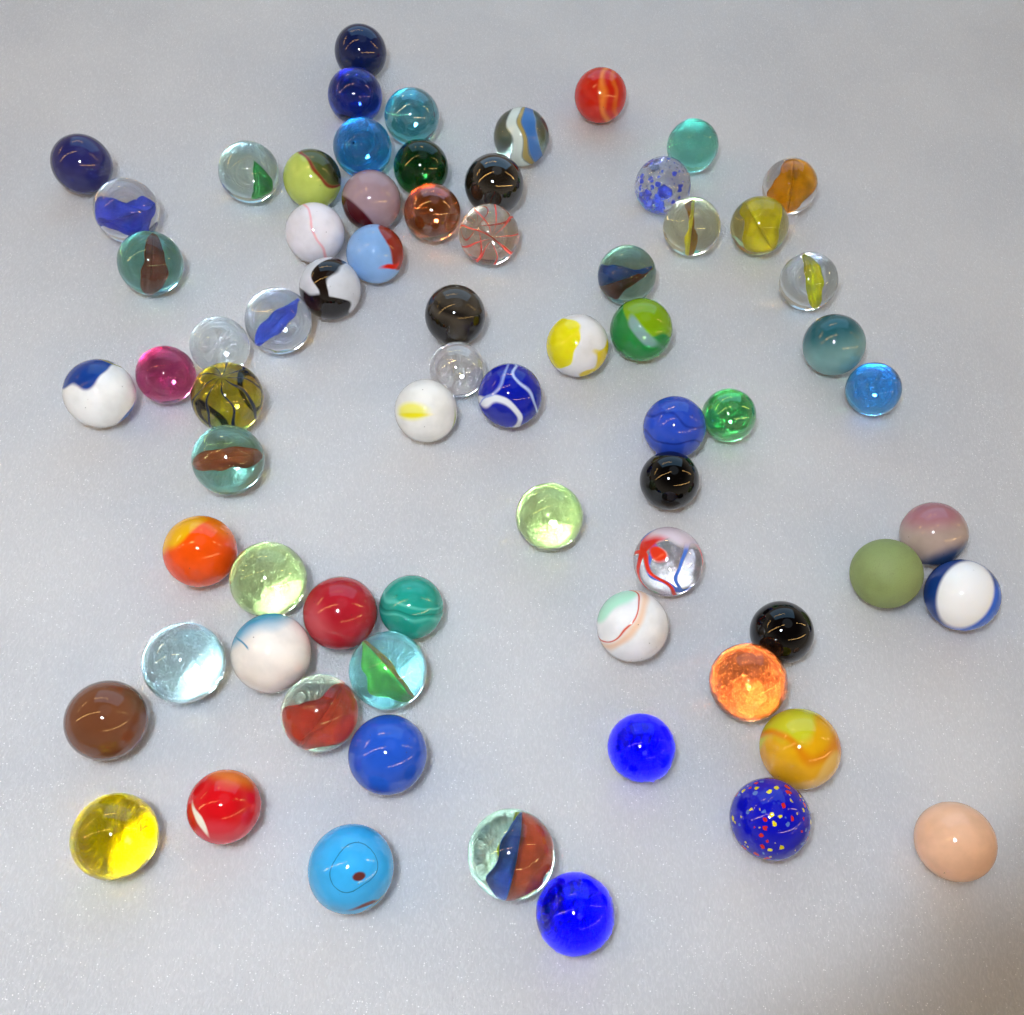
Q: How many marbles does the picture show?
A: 70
